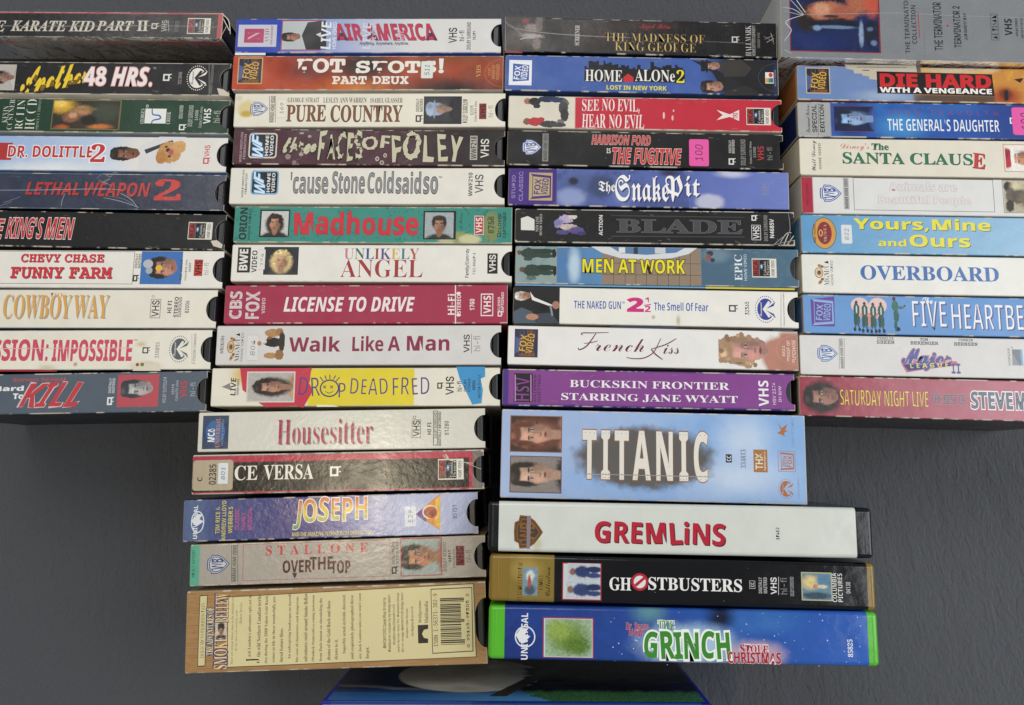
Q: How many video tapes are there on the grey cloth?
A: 50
